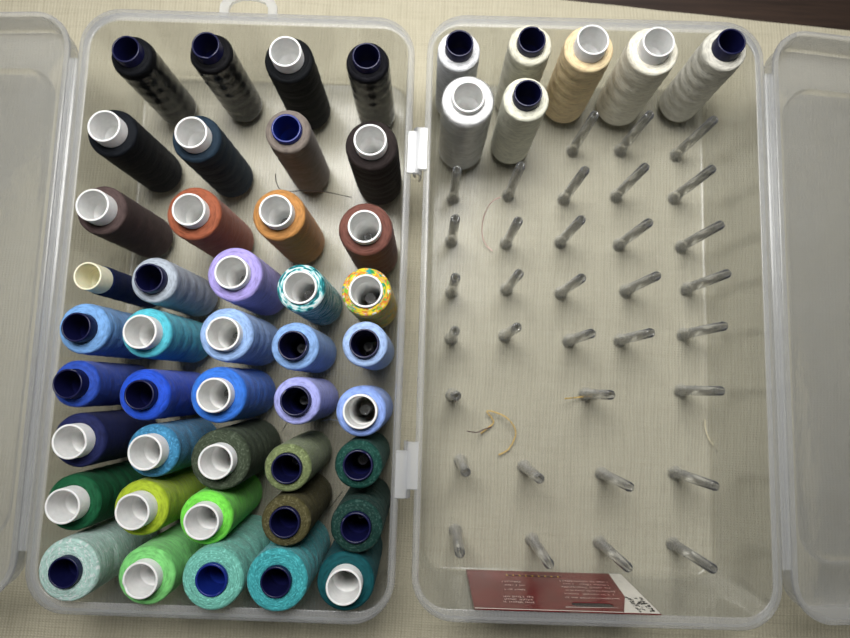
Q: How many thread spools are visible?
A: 49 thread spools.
